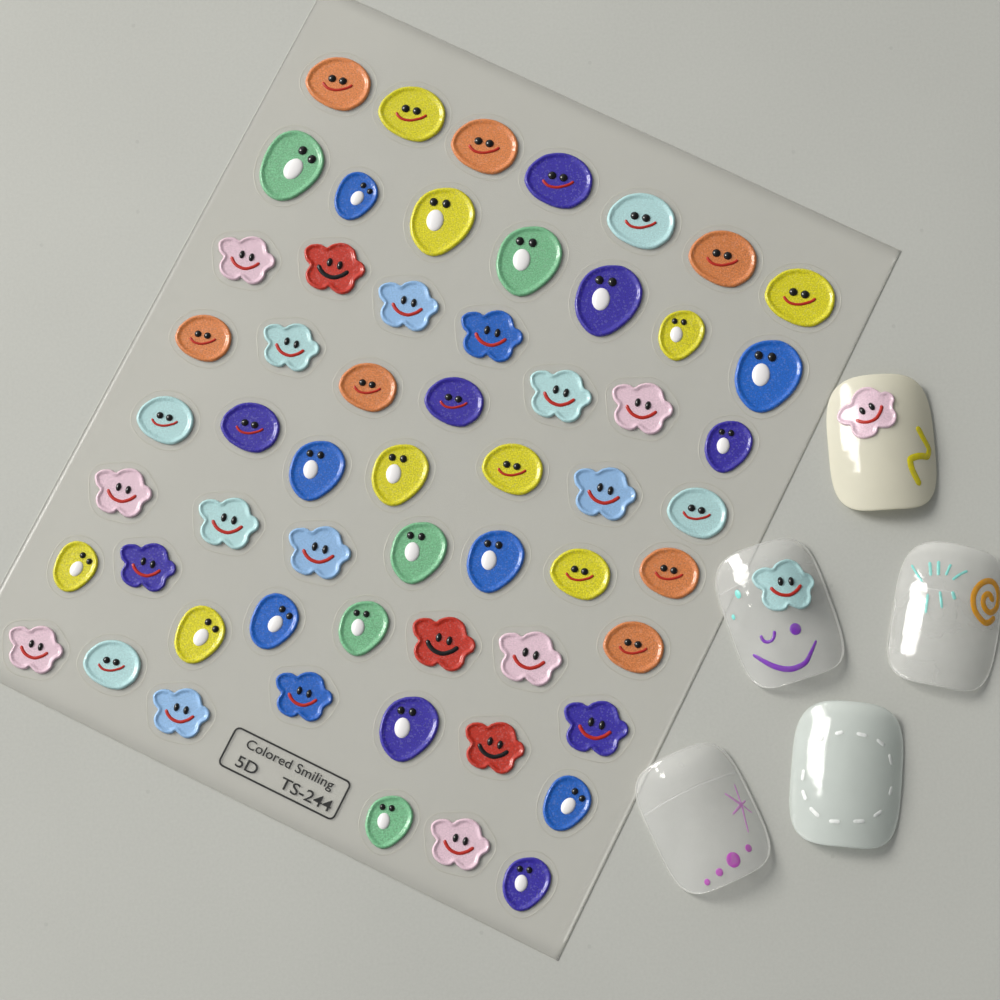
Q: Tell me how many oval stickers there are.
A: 38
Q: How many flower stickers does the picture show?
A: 22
